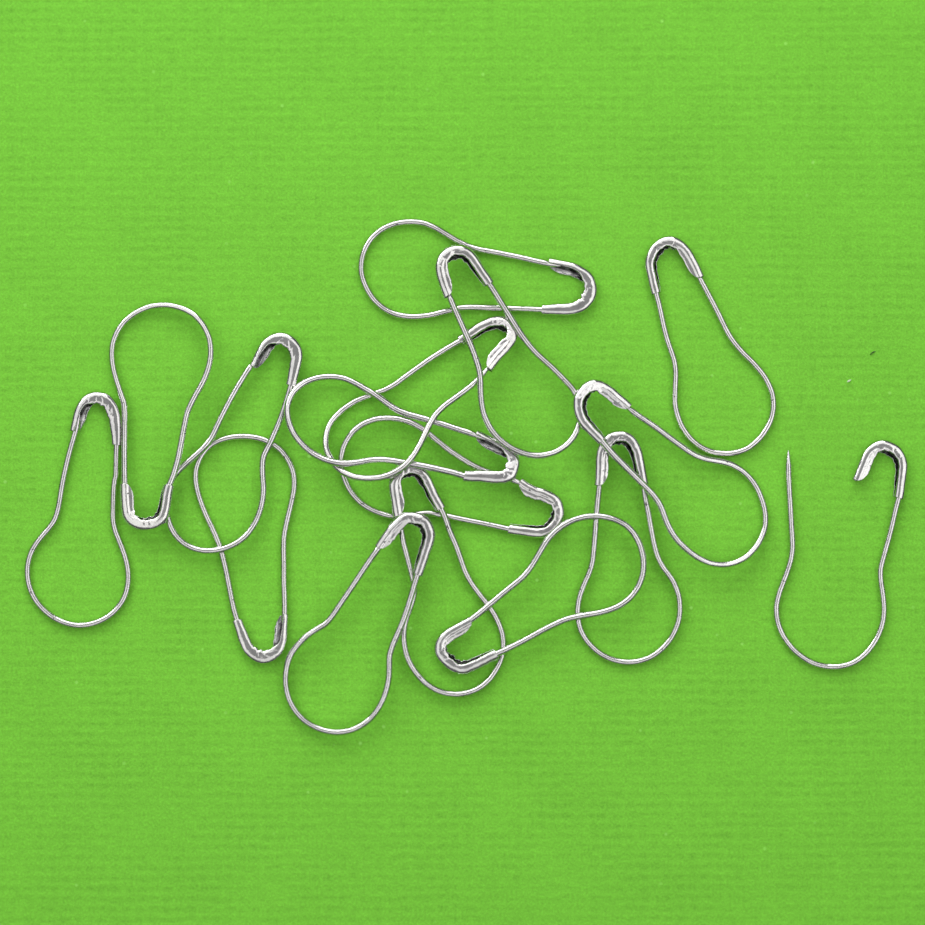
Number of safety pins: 16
